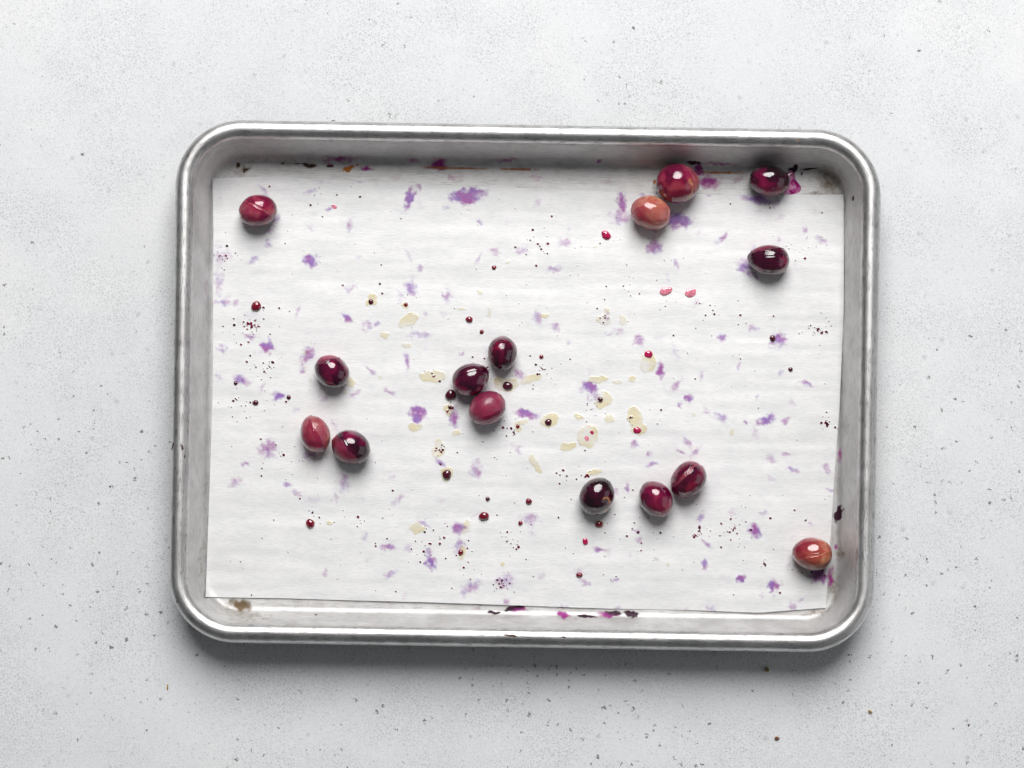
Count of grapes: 15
